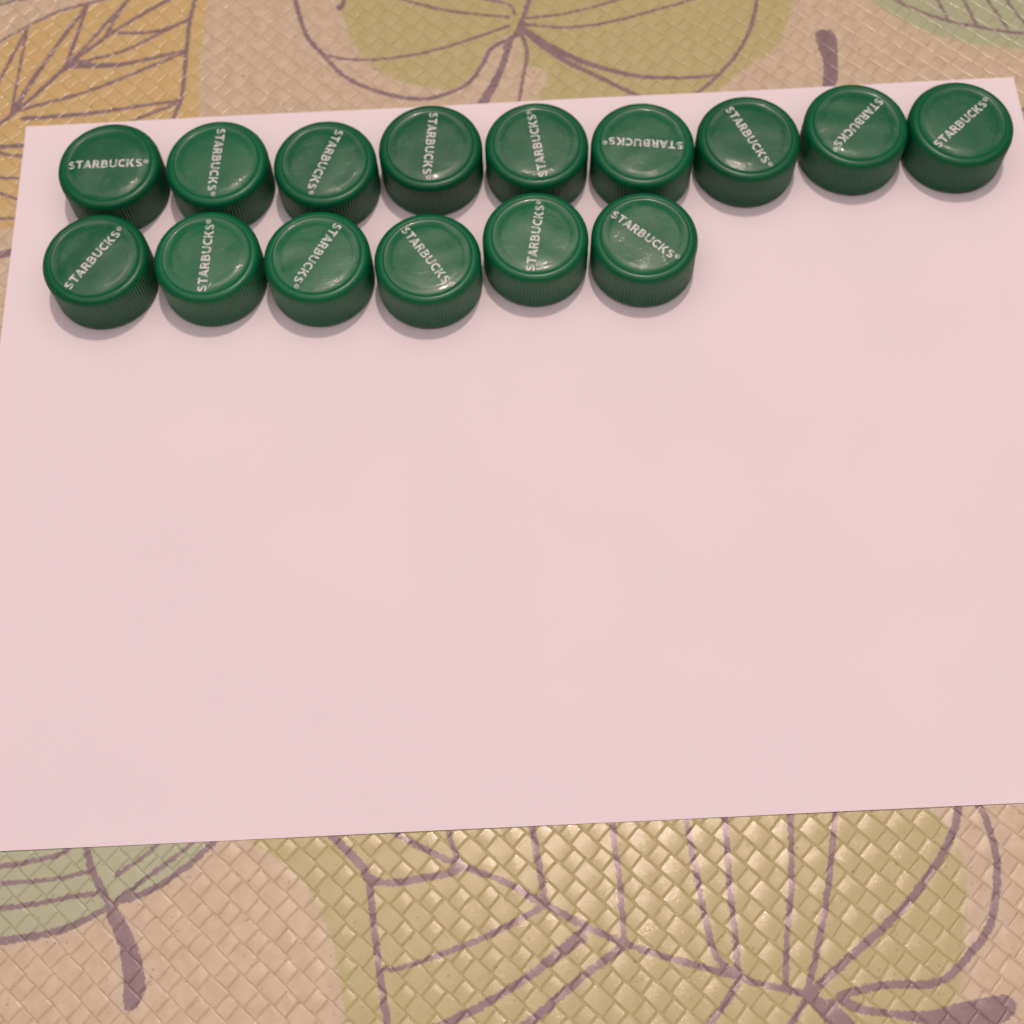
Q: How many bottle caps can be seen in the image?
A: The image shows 15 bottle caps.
